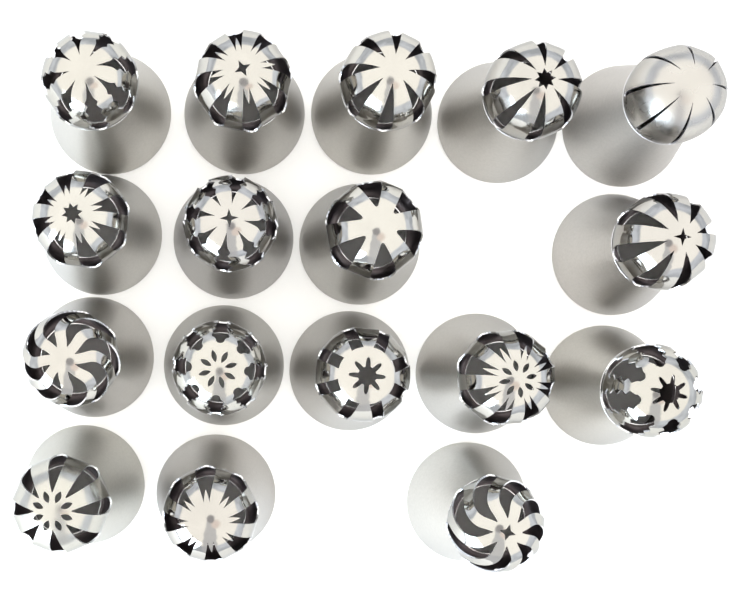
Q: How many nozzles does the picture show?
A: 17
